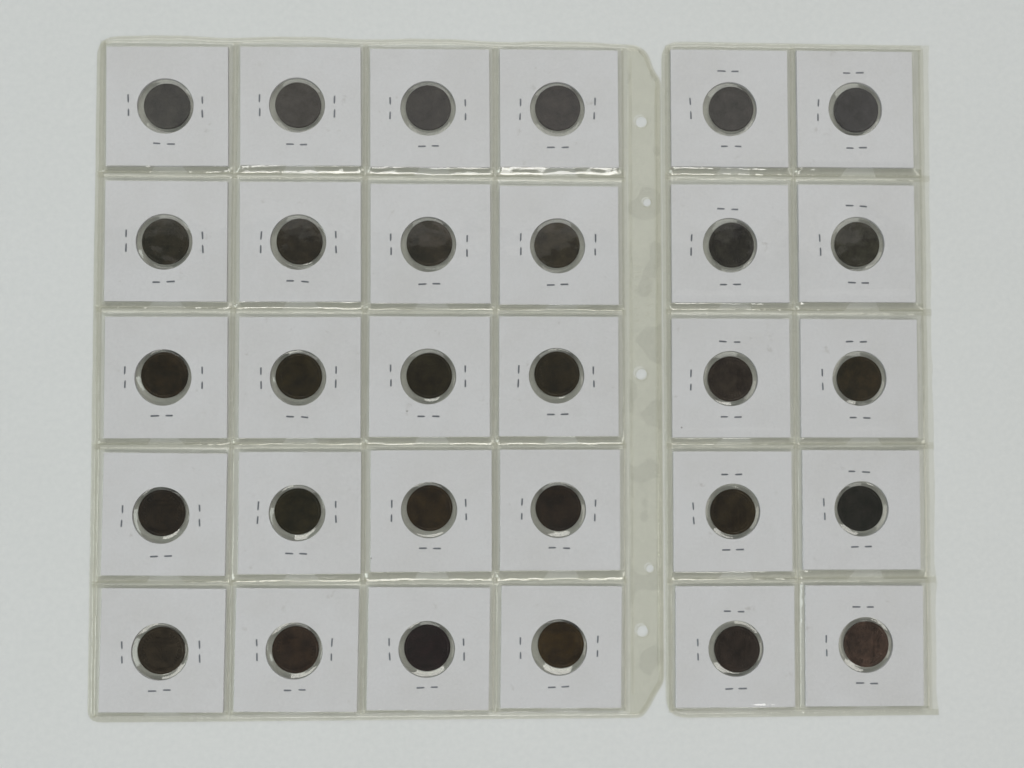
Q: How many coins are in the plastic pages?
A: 30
